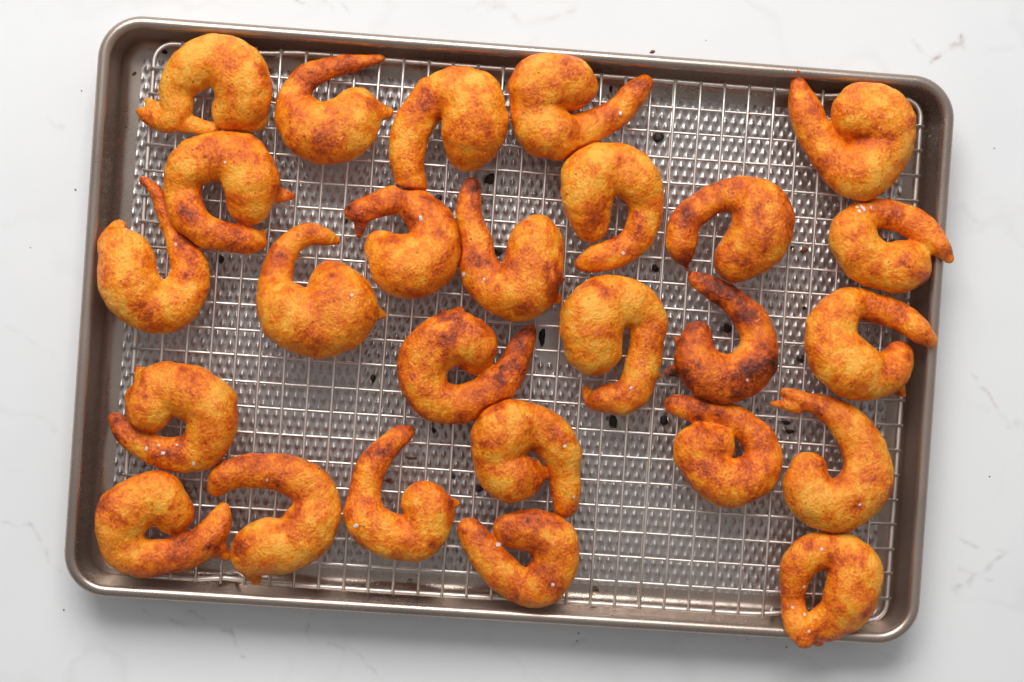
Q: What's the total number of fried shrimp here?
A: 26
